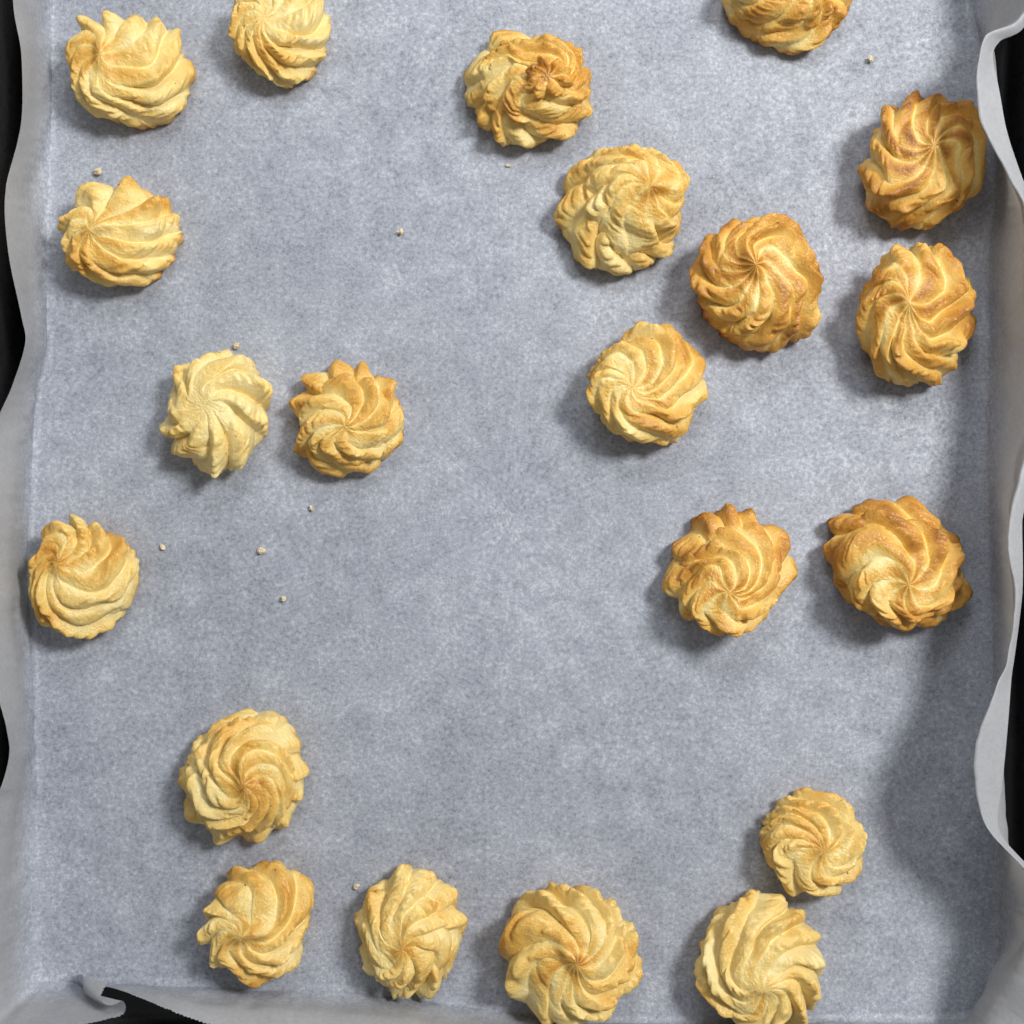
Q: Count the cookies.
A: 21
